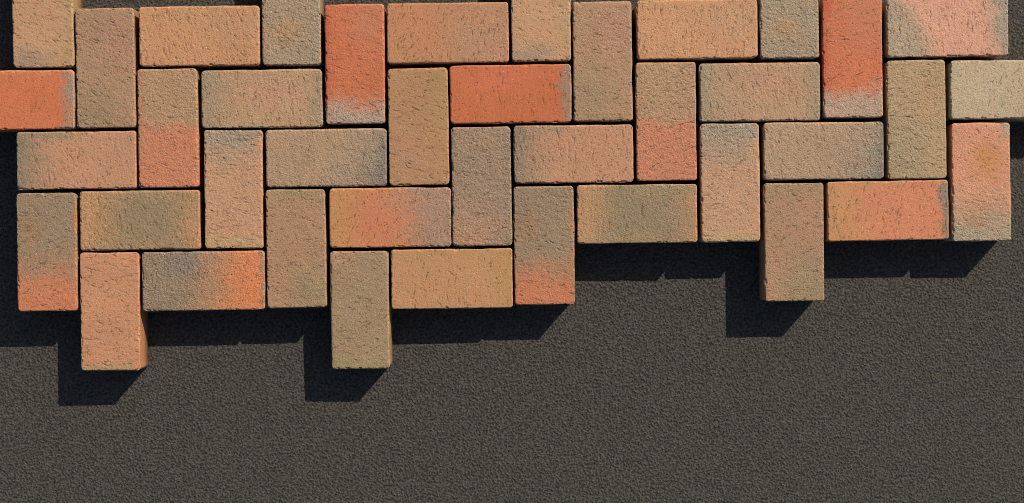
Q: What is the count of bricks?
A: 41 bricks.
